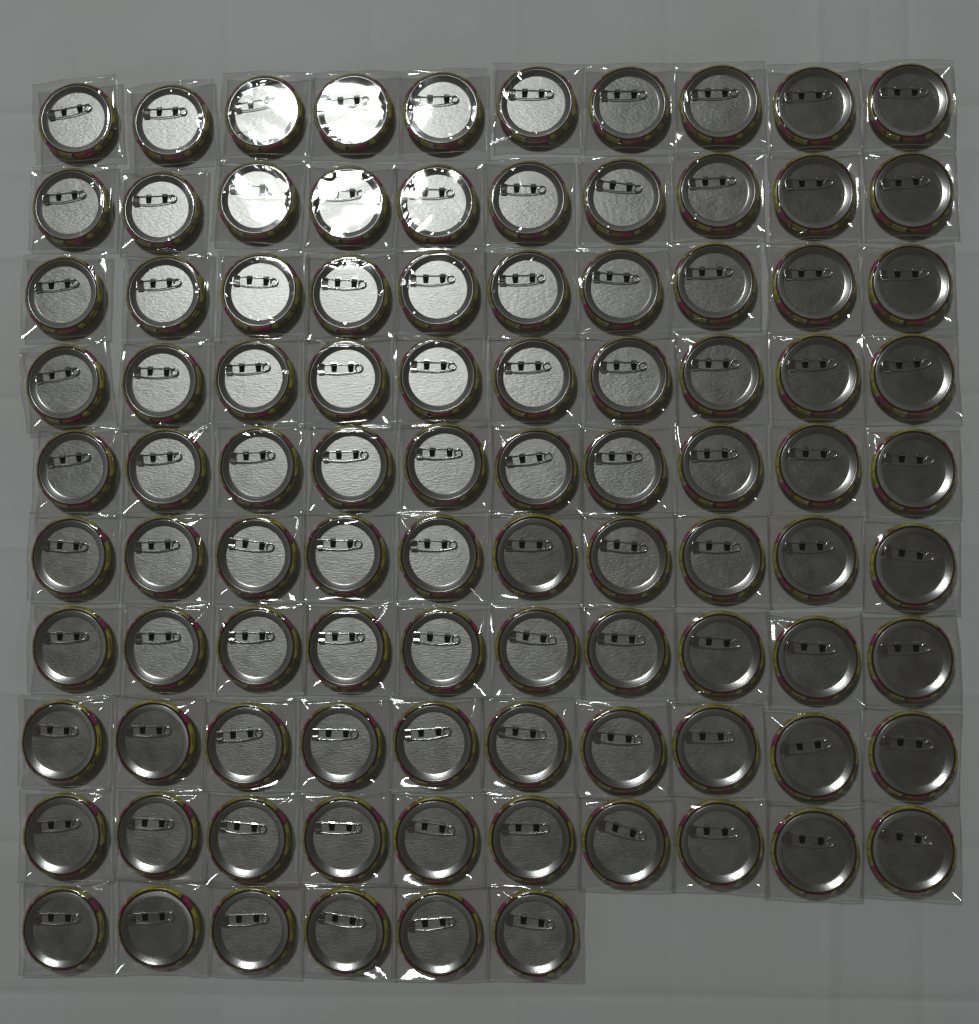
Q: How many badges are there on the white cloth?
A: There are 96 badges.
